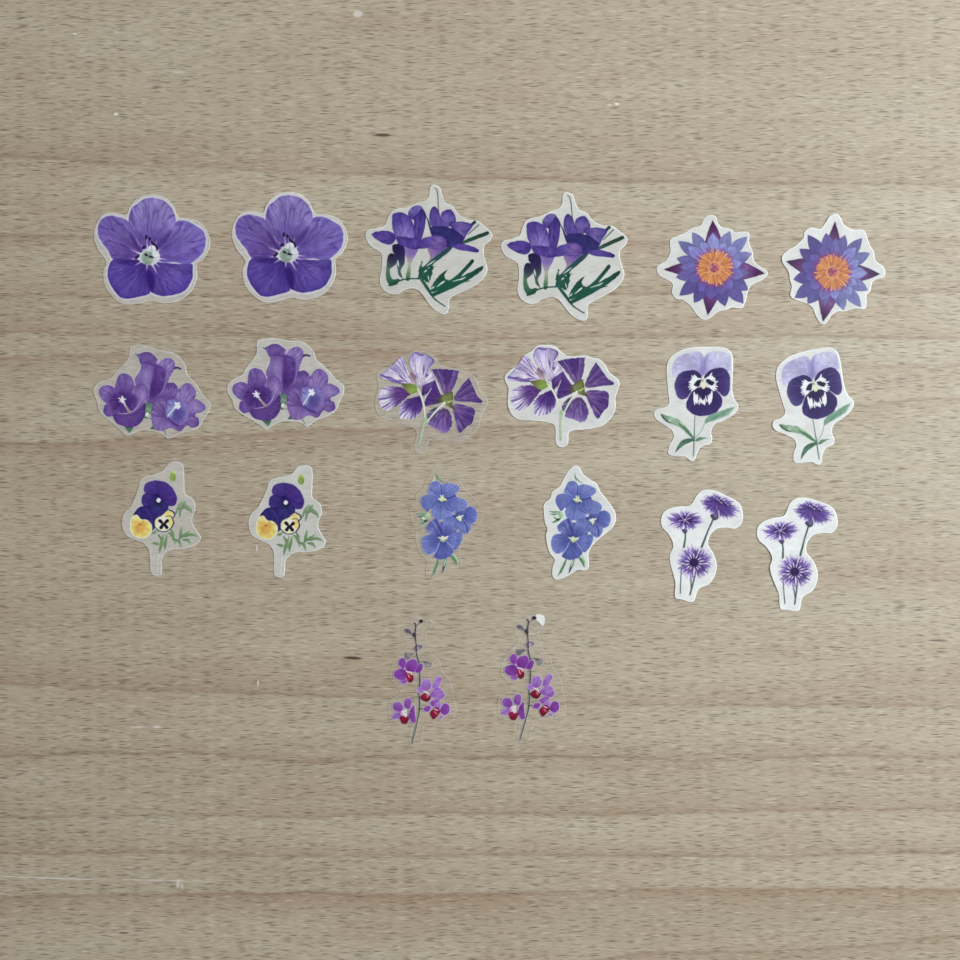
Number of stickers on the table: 20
